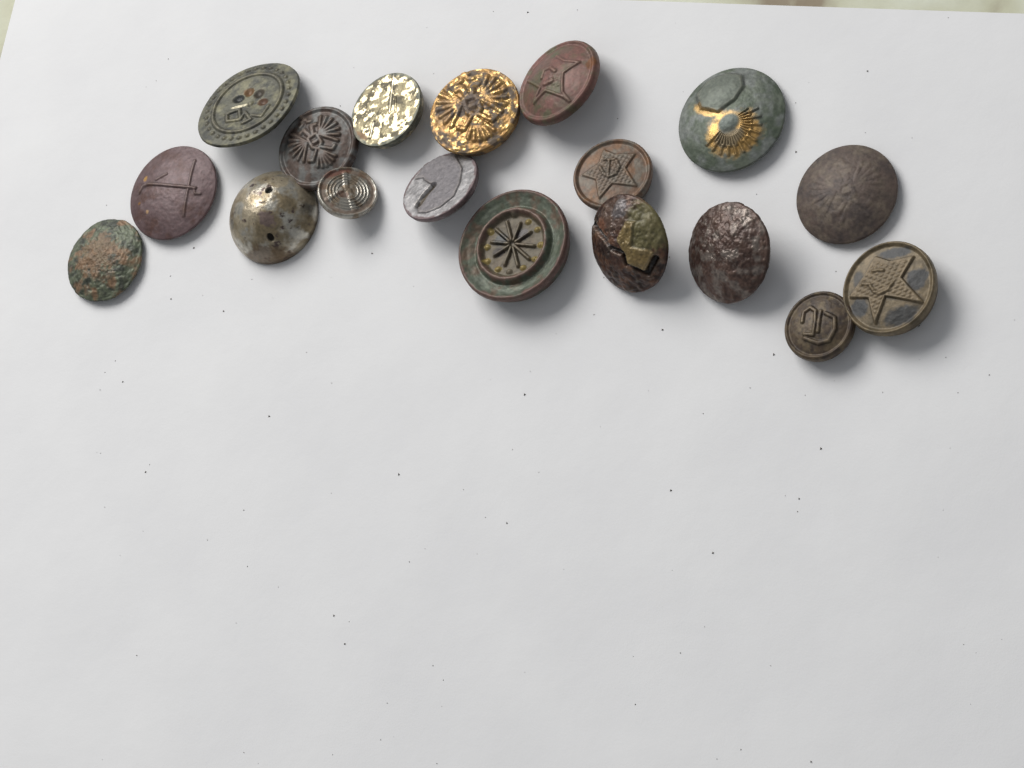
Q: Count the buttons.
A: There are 18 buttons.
